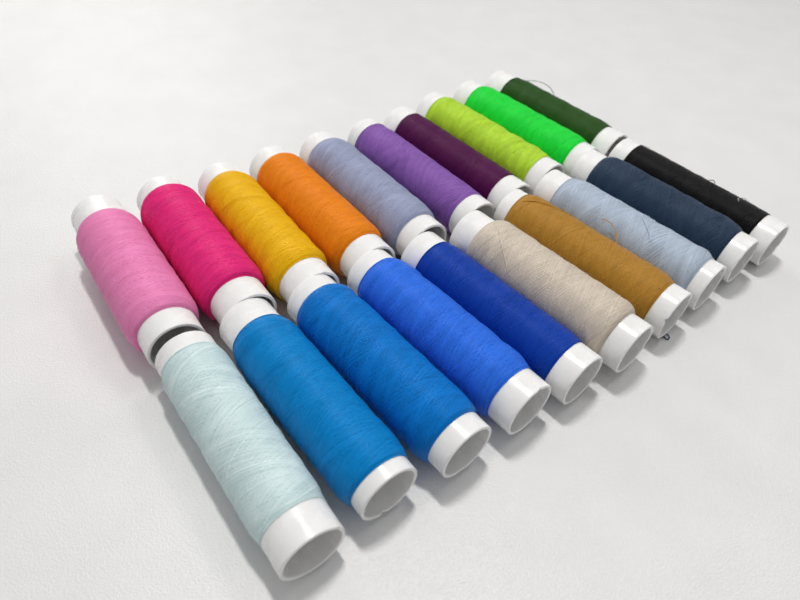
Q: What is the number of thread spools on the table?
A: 20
